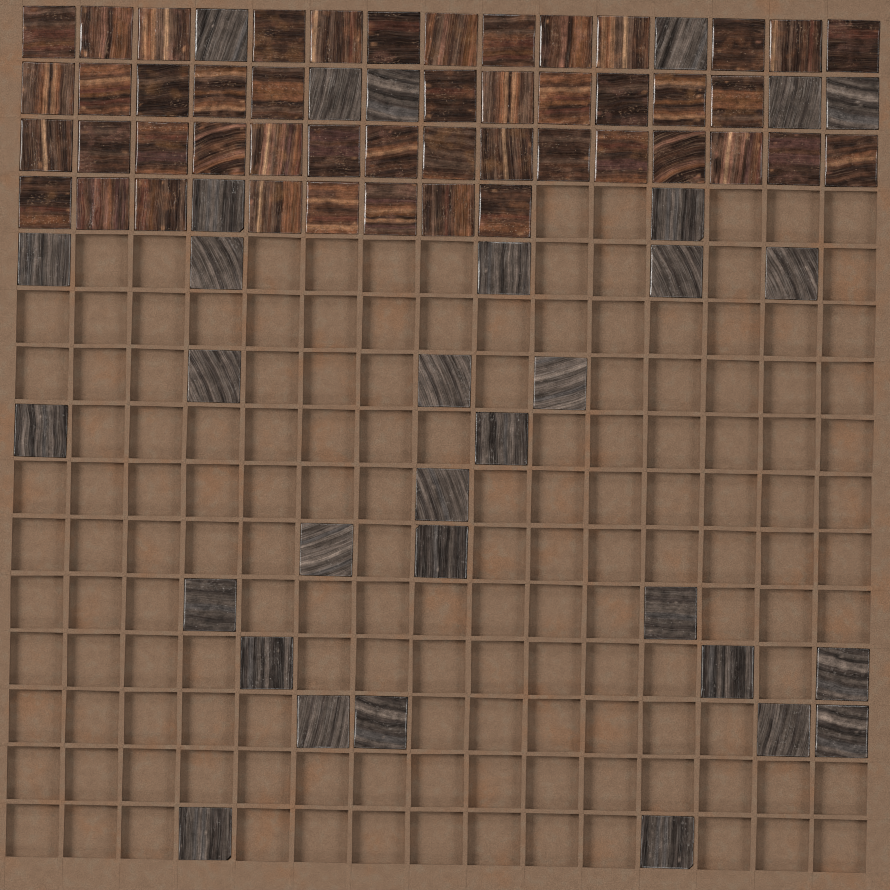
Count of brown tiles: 47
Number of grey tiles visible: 32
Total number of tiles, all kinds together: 79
